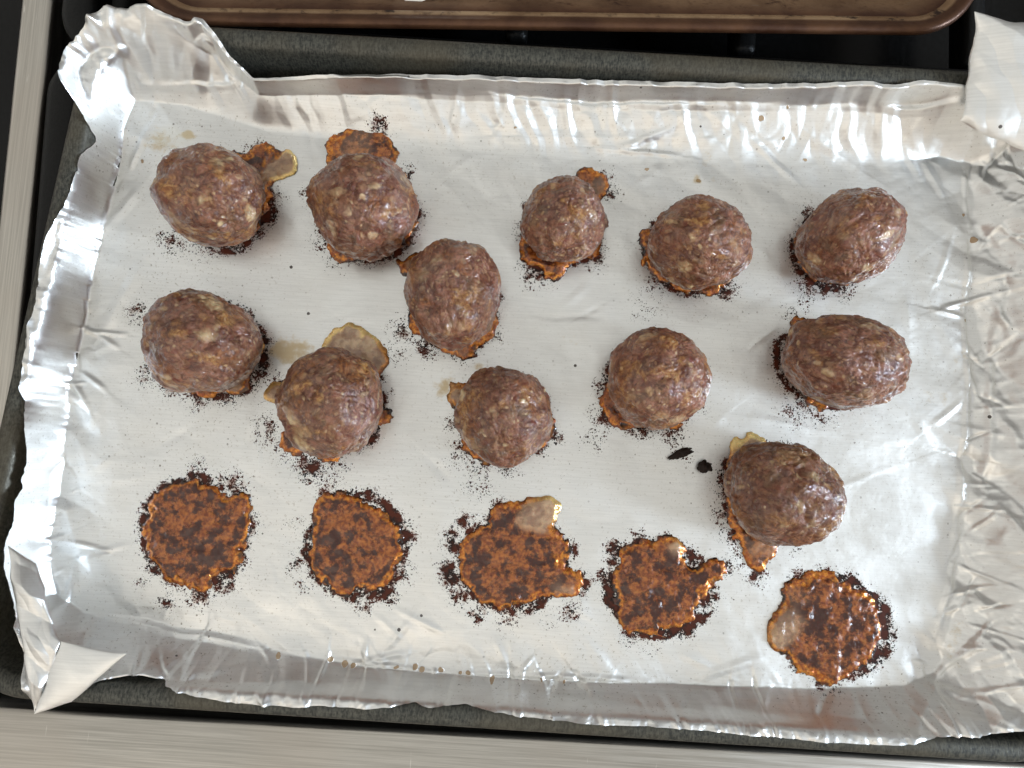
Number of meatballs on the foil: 12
